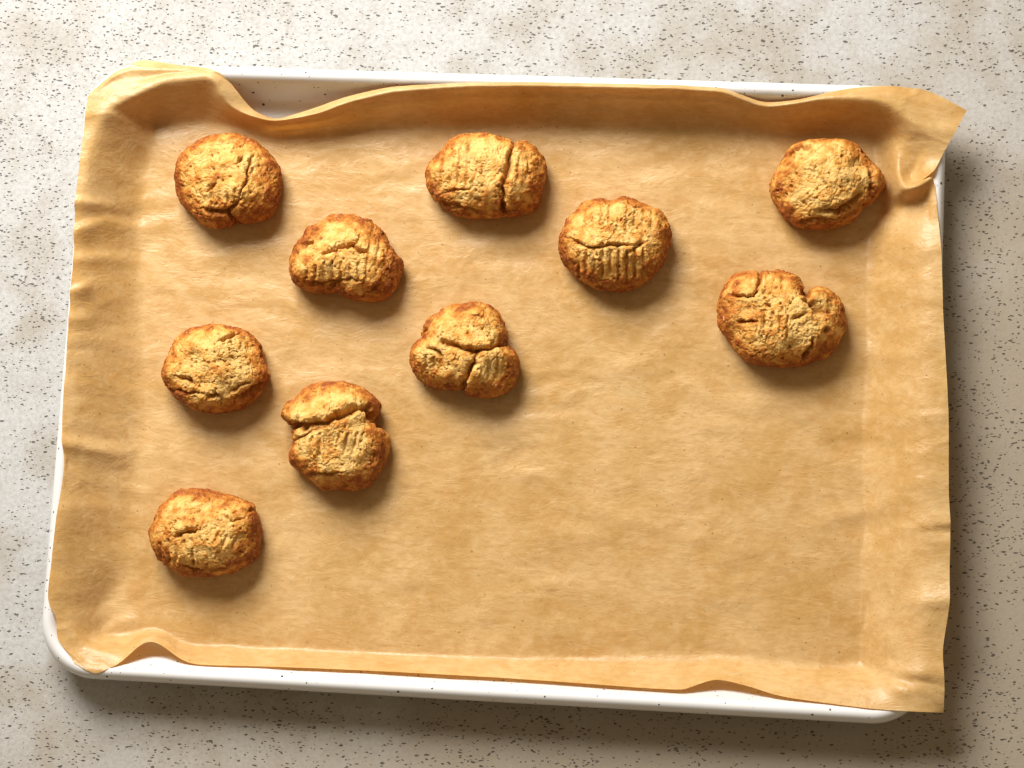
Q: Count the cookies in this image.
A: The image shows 10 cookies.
